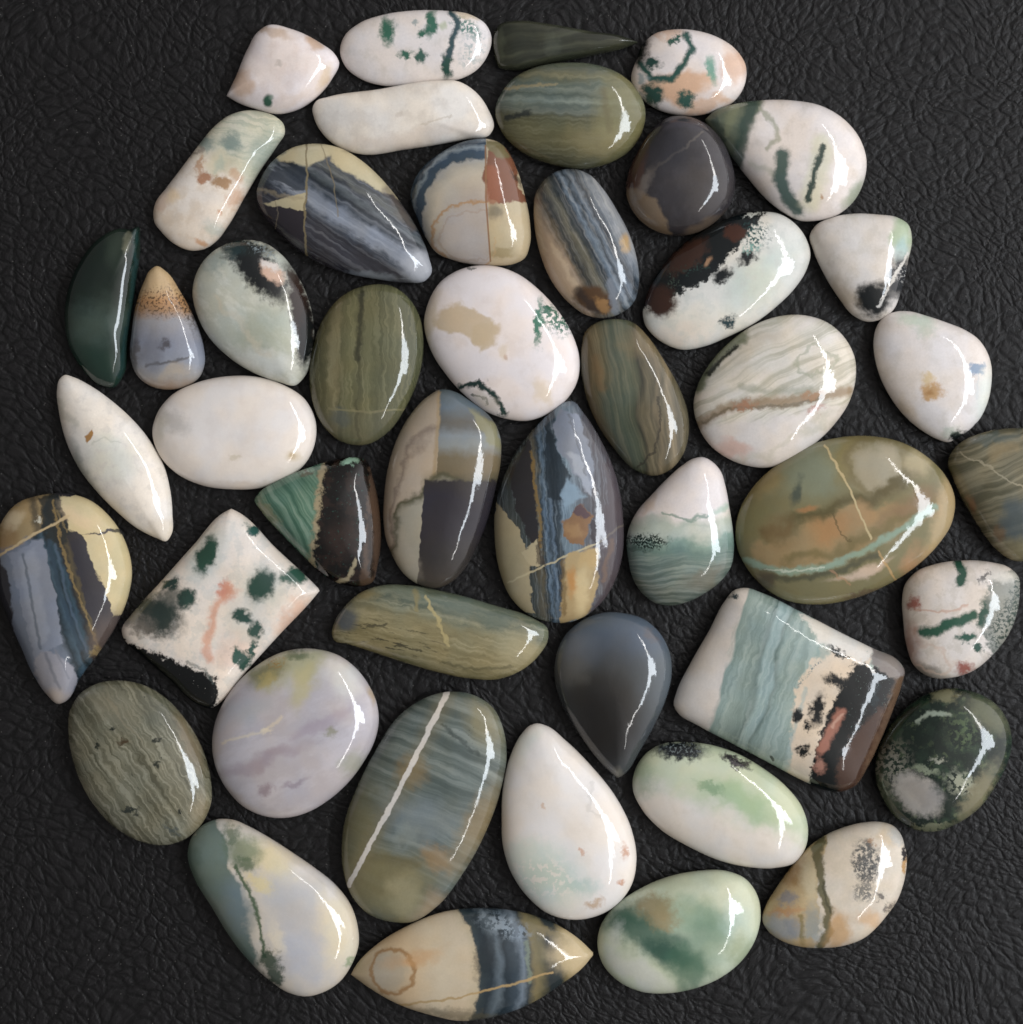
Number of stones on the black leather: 46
